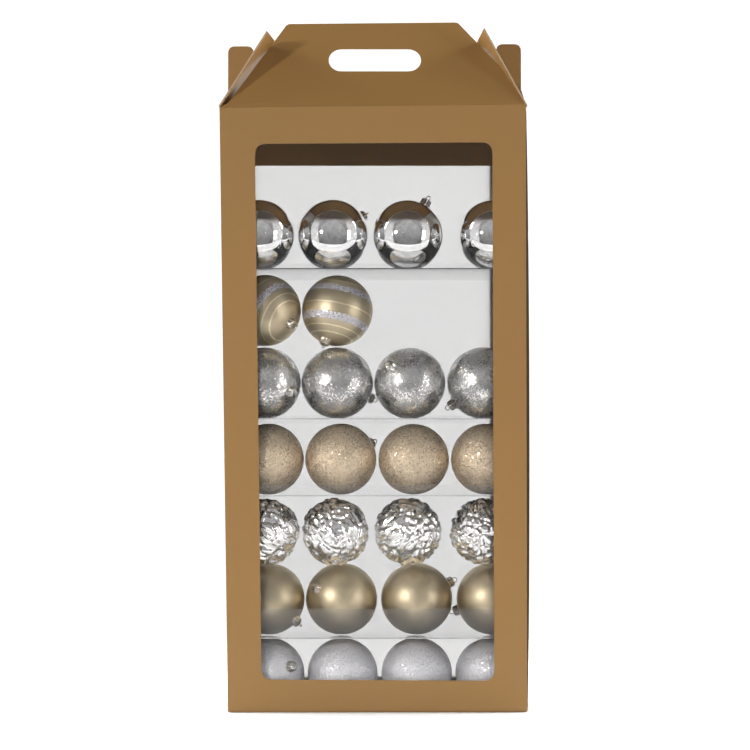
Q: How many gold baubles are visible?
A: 10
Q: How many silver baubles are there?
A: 16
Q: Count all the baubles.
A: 26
